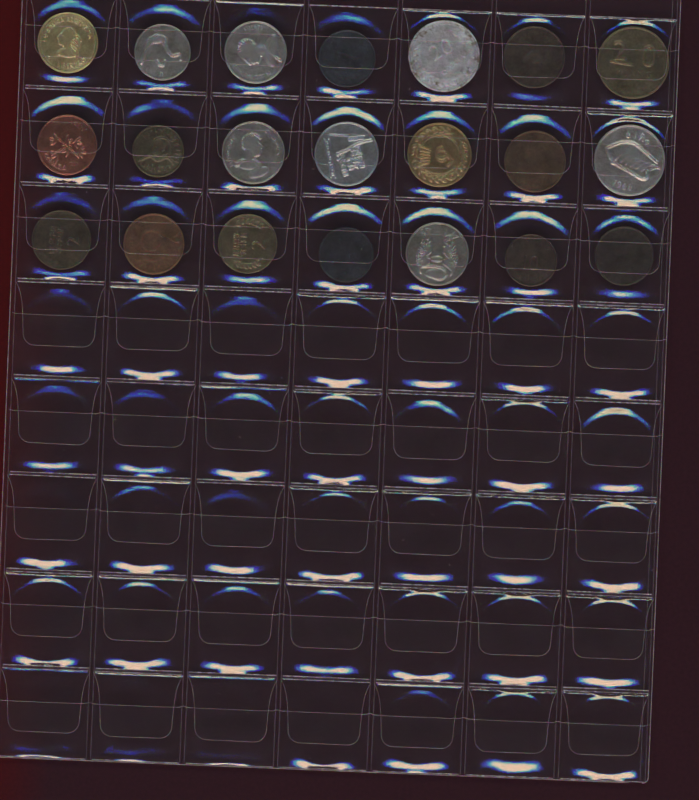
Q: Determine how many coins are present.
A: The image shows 21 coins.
